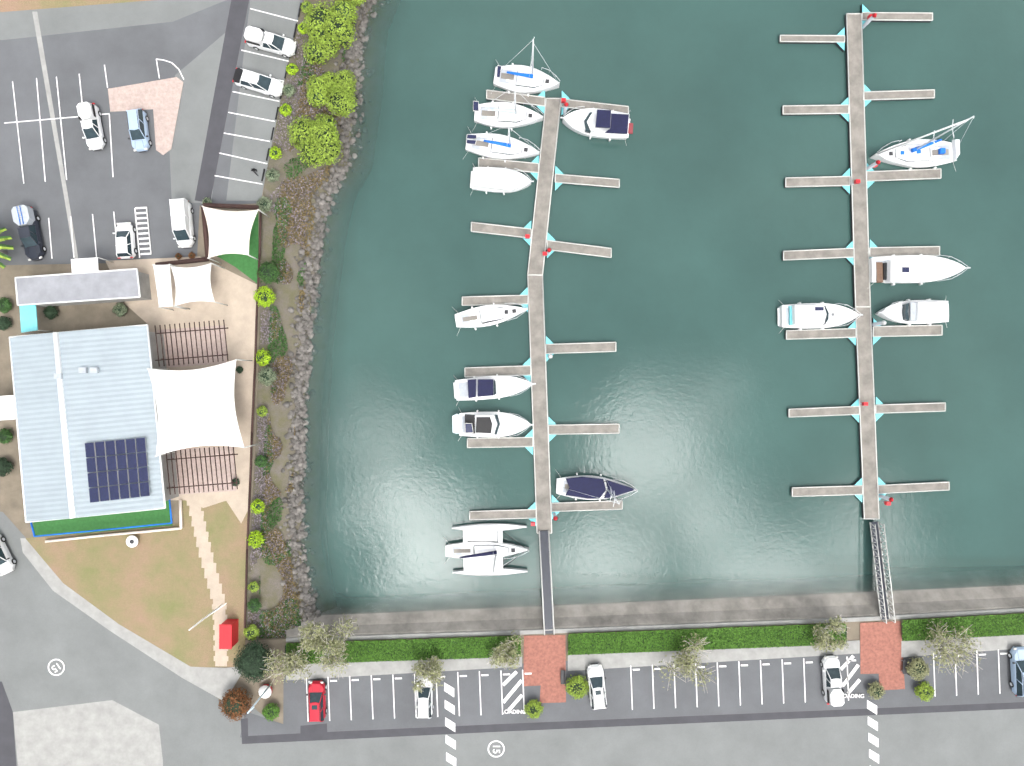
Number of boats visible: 14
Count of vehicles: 13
